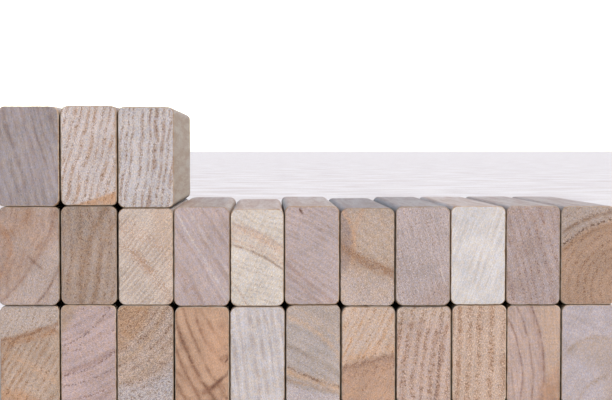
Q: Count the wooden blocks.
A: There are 25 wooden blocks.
